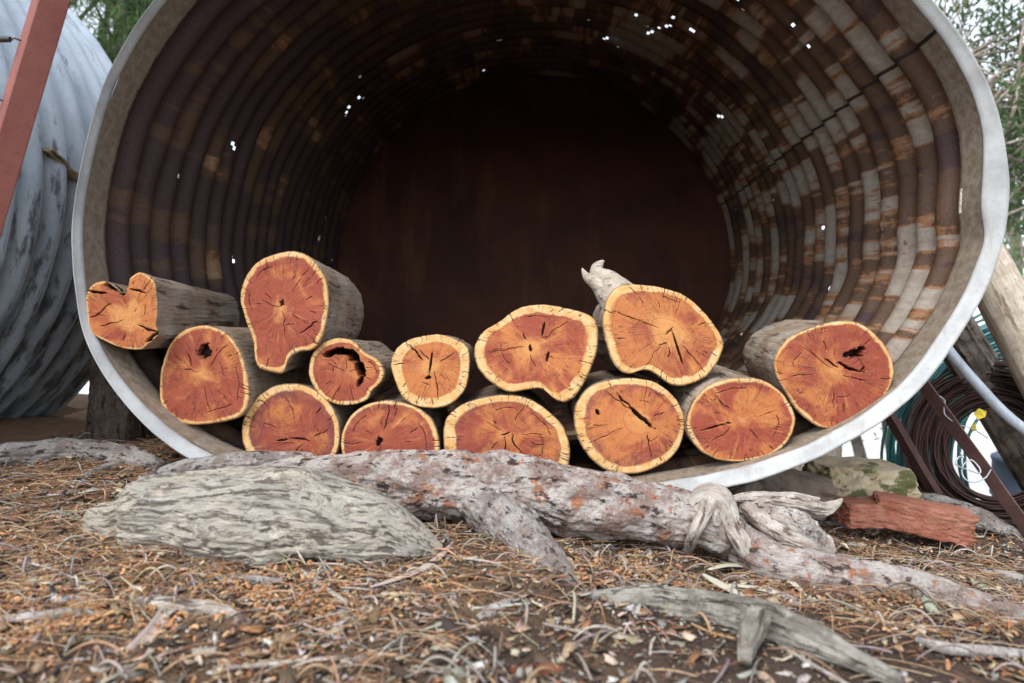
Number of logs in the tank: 13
